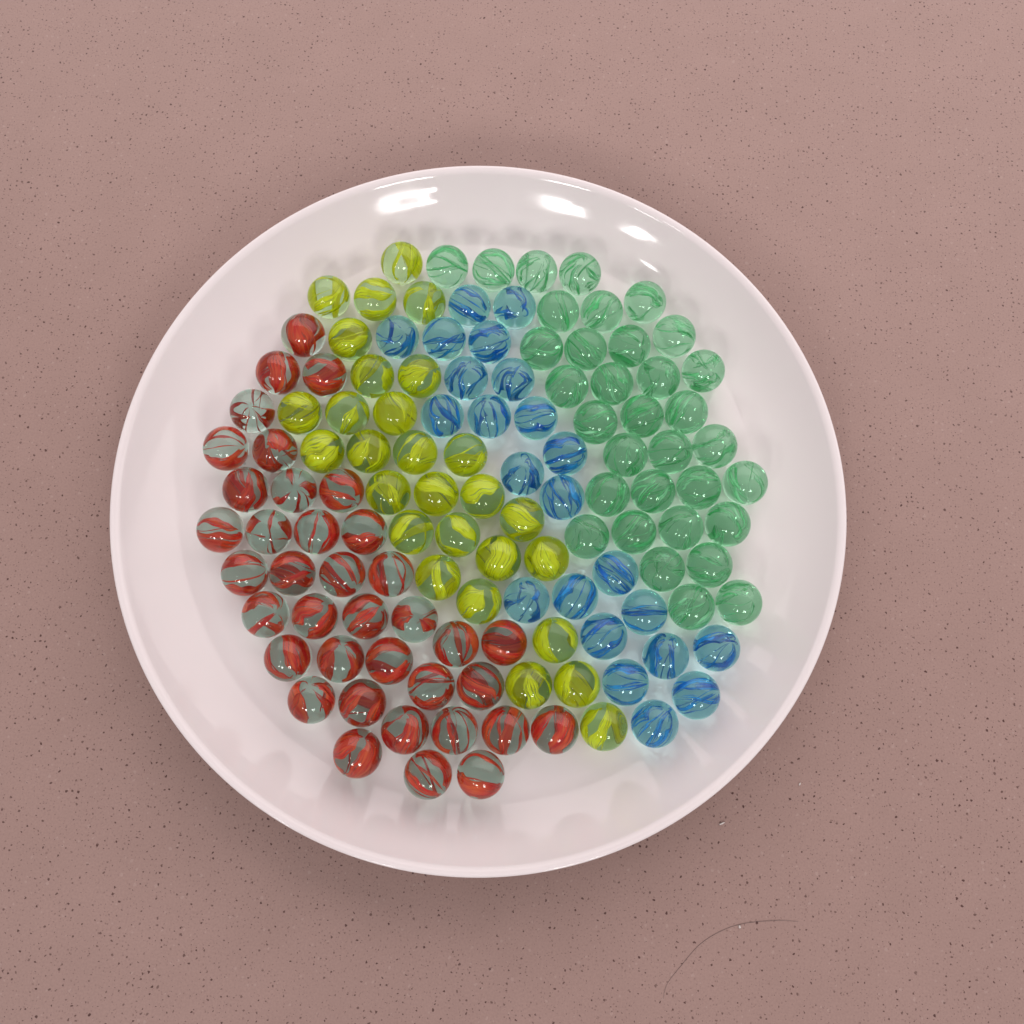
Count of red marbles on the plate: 37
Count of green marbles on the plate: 33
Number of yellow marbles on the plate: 28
